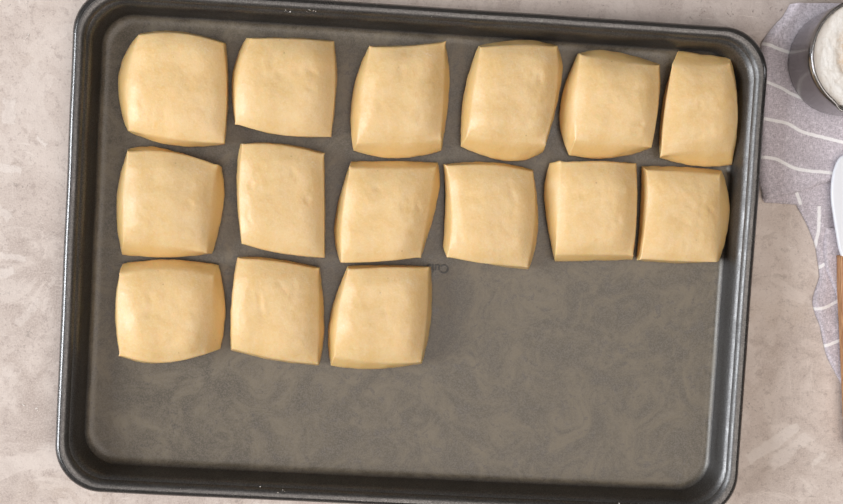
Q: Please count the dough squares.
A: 15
